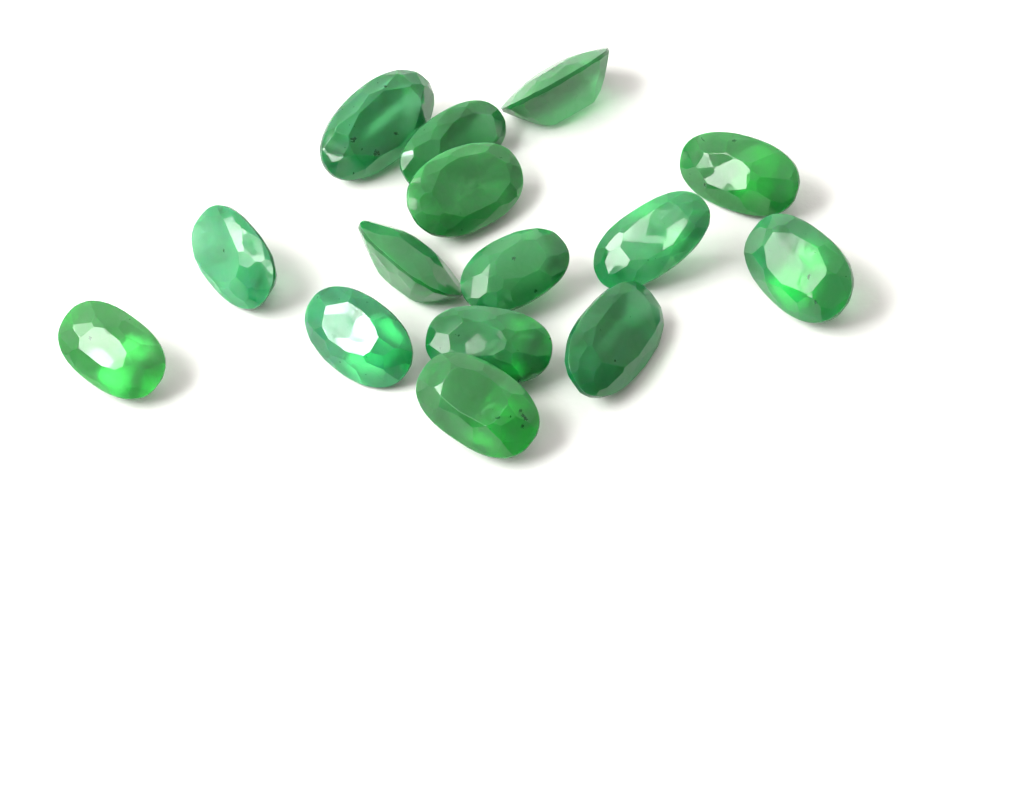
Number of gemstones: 15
